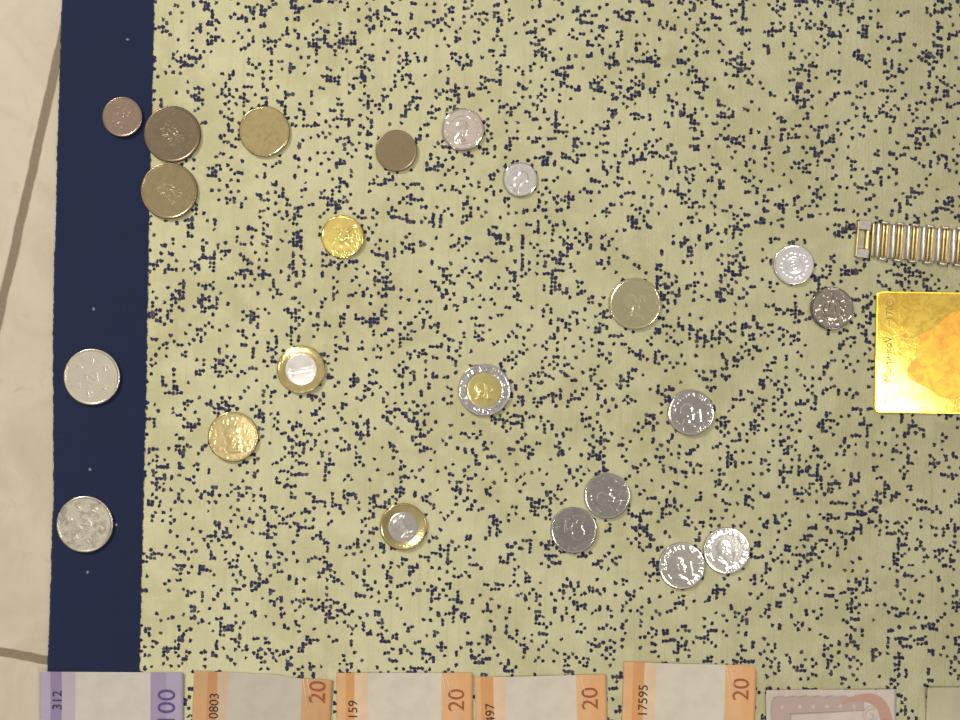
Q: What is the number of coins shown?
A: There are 22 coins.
